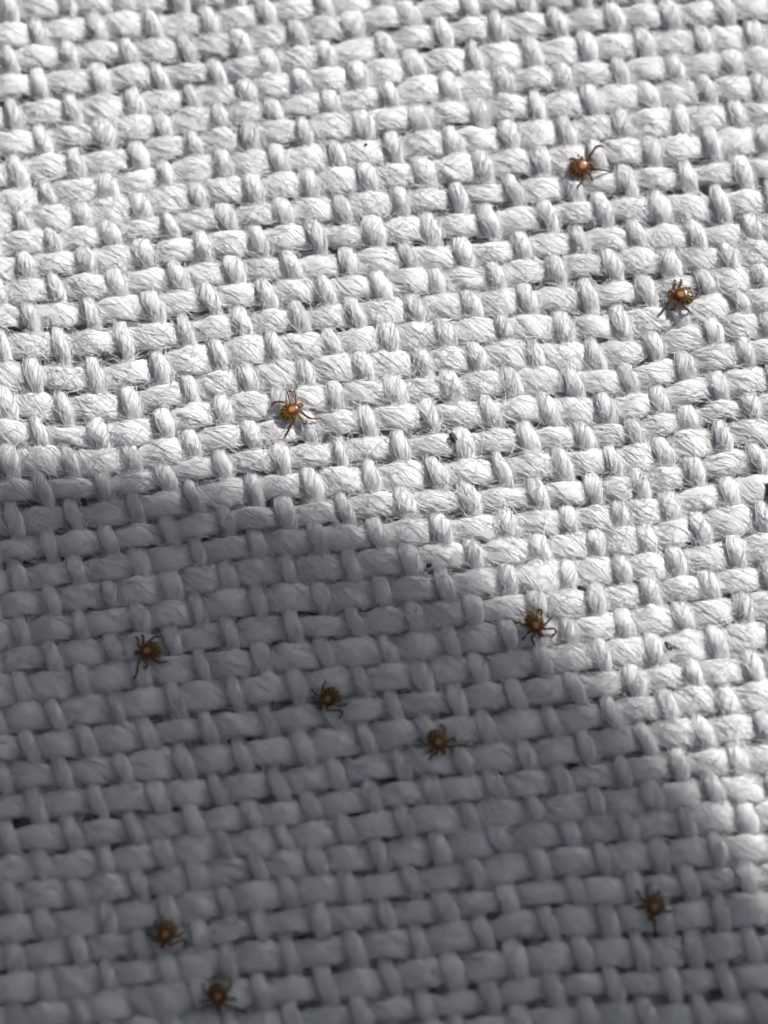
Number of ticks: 10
